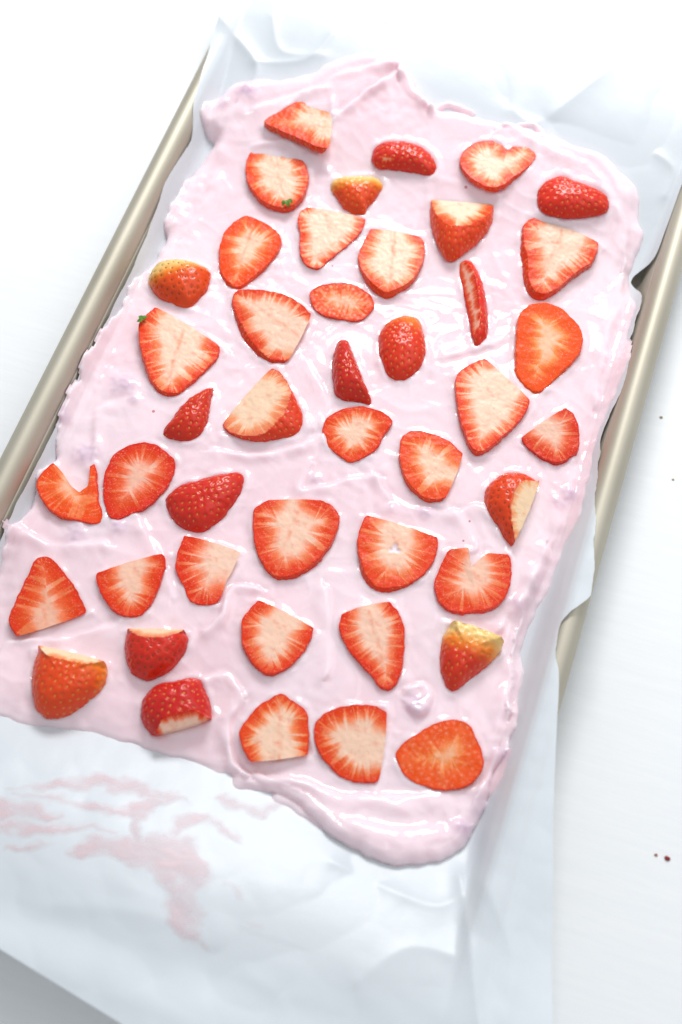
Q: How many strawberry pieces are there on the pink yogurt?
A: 44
